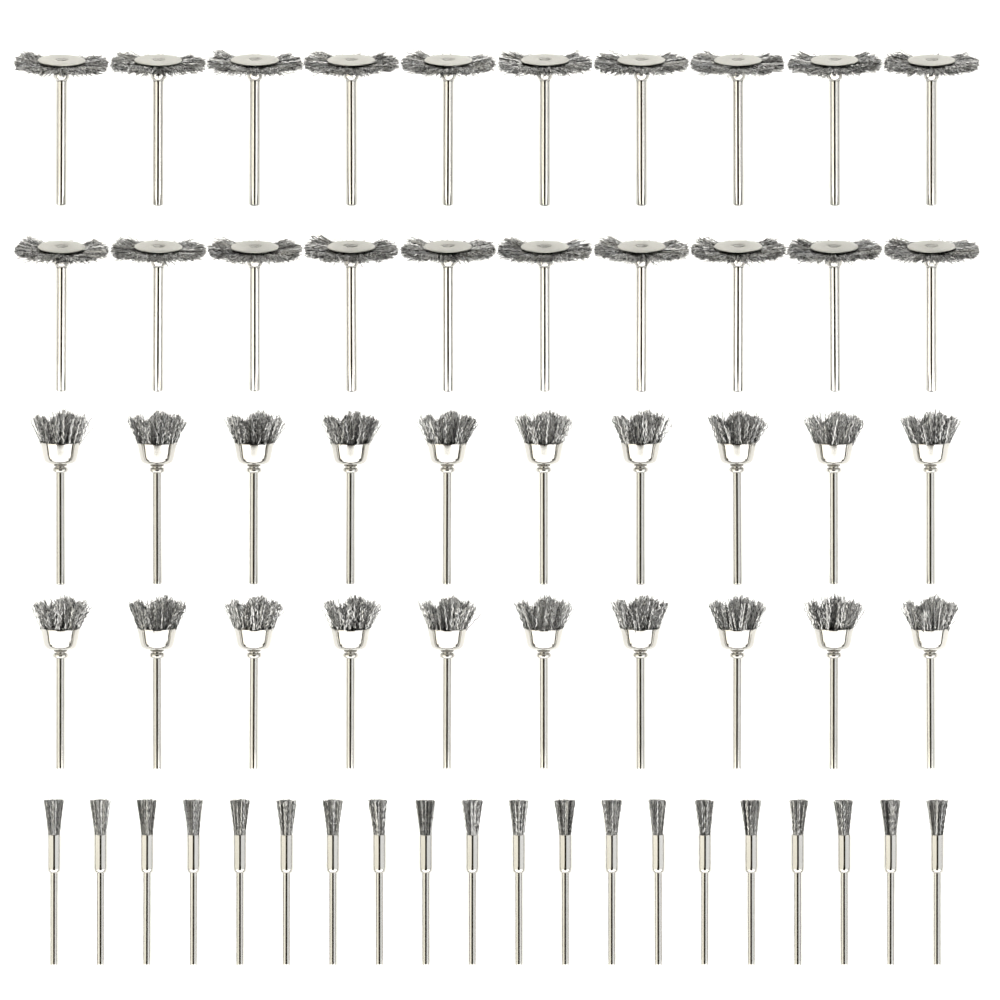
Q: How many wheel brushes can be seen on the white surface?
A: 20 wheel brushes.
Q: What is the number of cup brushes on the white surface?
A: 20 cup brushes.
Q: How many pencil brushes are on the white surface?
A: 20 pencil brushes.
